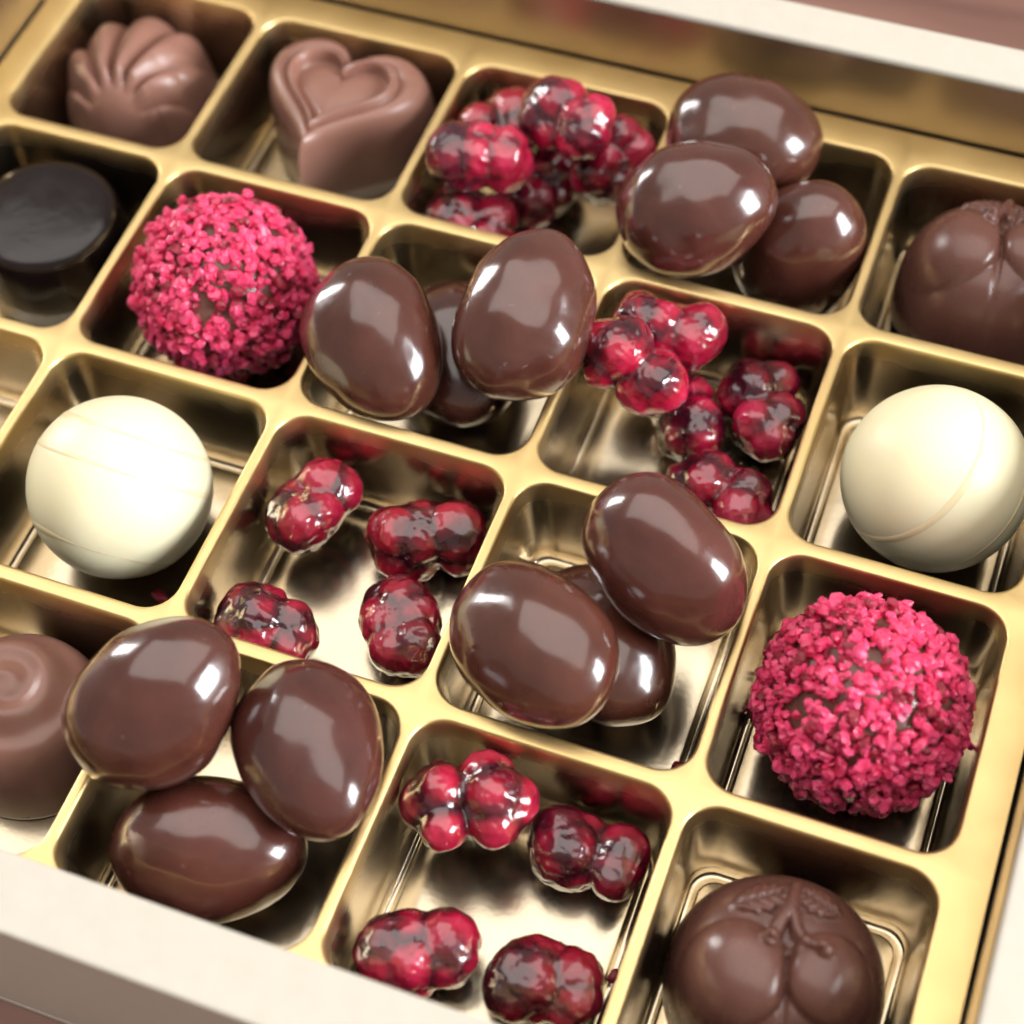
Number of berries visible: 19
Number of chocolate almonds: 12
